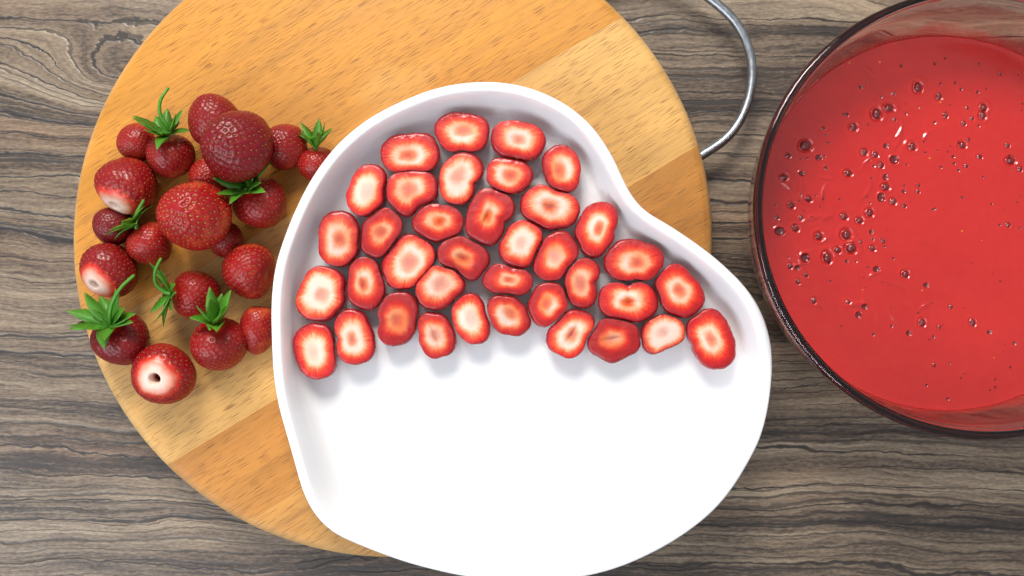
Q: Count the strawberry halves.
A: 37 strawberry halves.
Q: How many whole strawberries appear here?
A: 20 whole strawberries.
